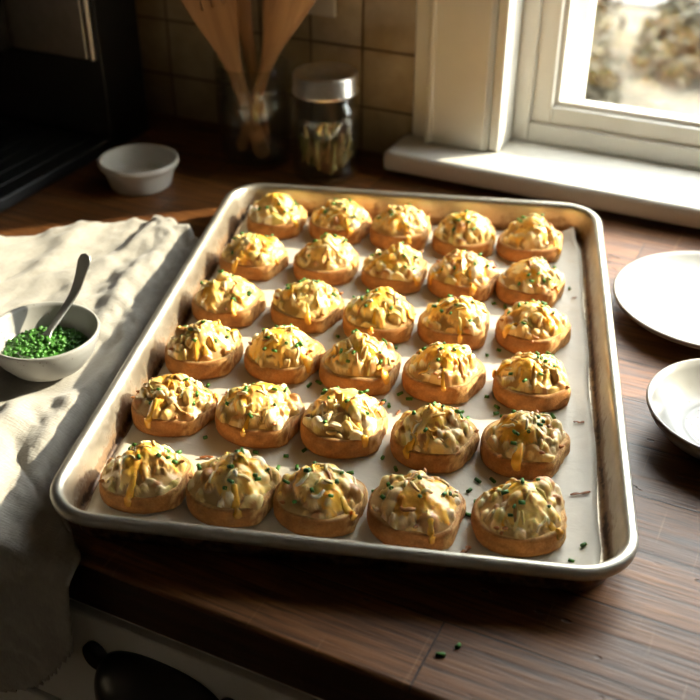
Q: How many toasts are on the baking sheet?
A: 30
